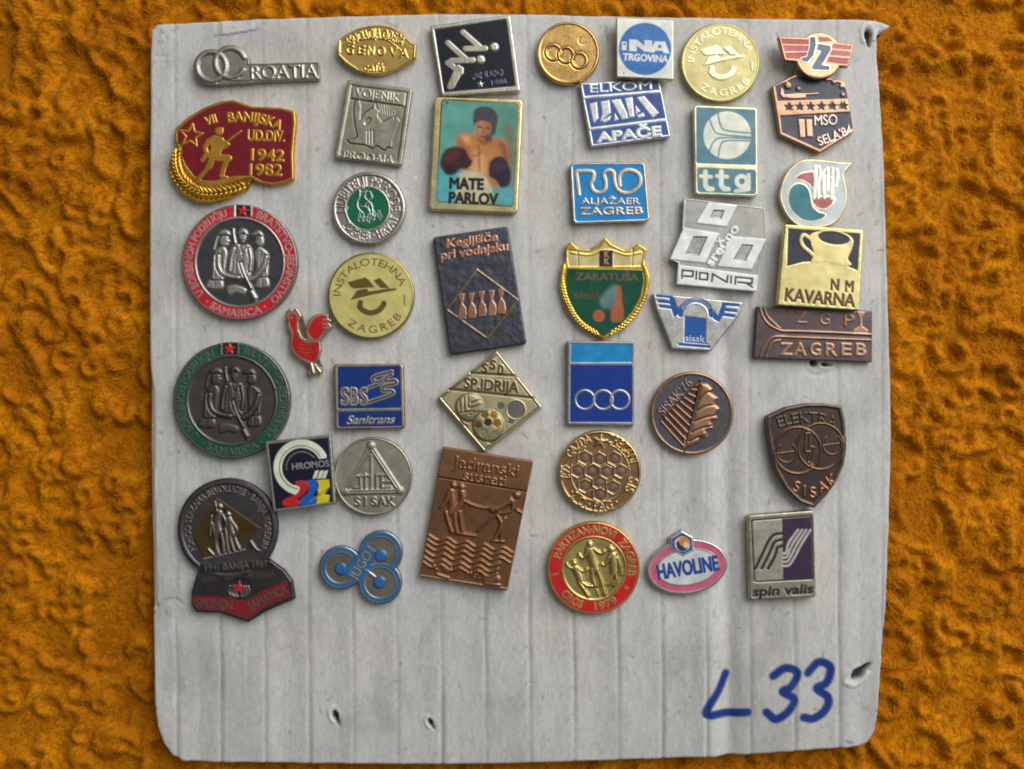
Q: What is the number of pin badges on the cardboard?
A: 40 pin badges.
